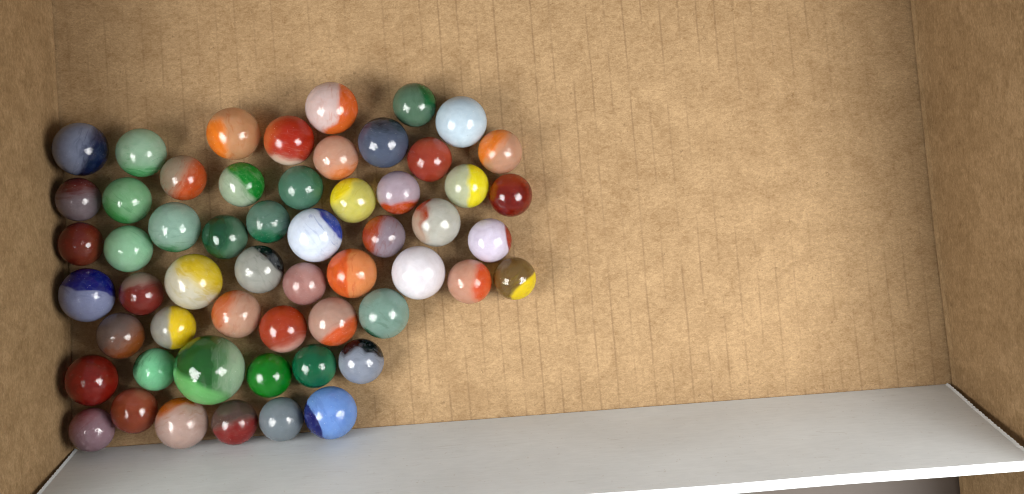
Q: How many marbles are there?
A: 56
